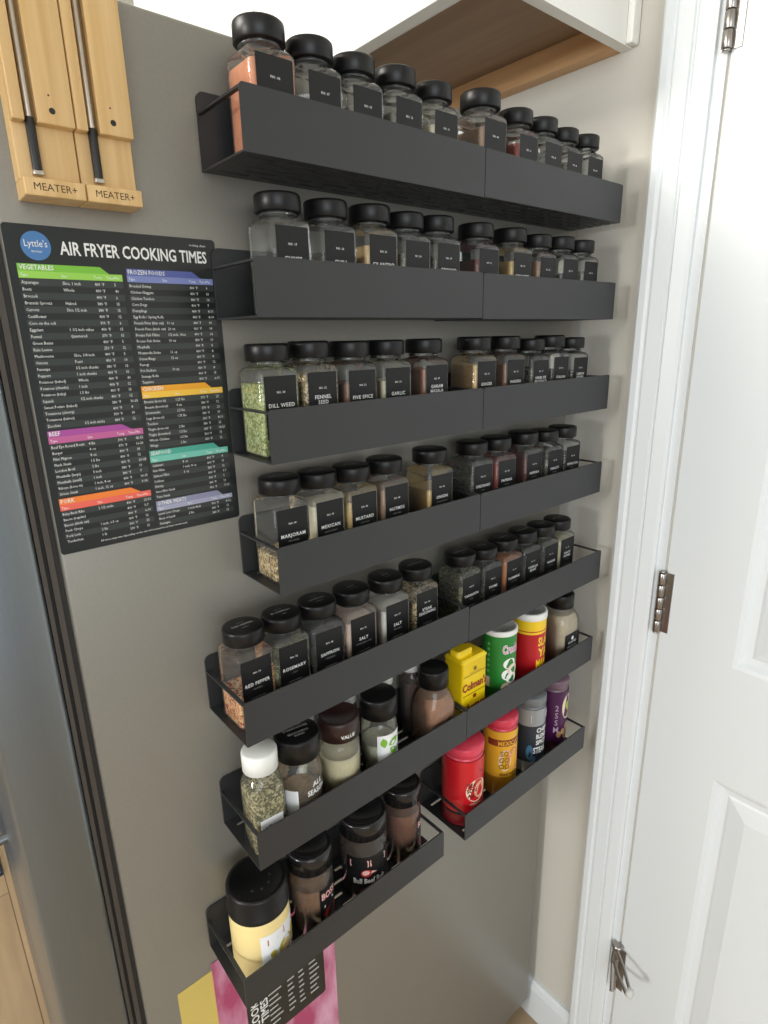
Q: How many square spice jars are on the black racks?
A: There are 52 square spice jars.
